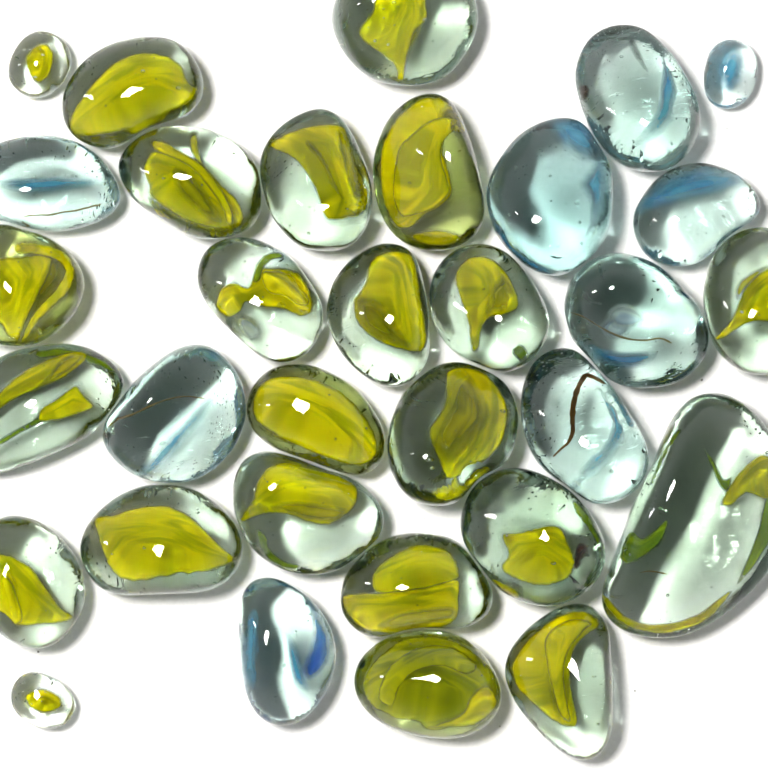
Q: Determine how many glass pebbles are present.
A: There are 32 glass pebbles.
